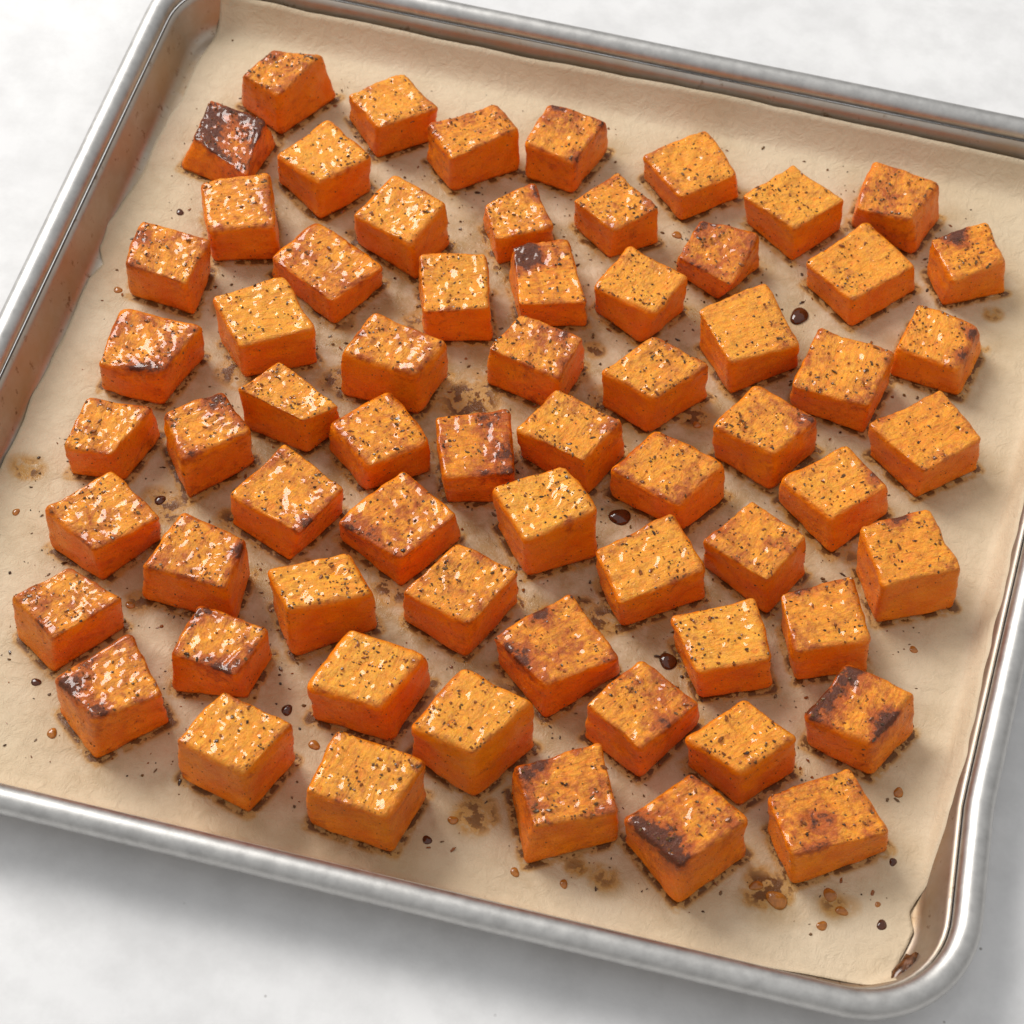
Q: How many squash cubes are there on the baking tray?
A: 65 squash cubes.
